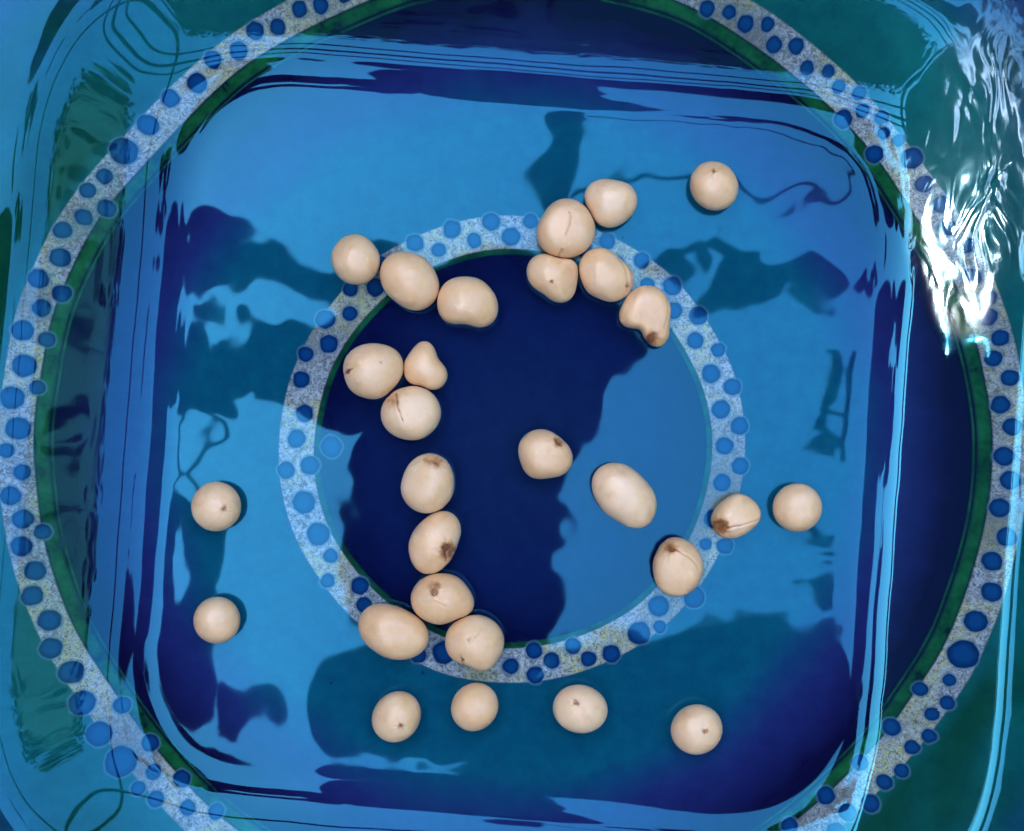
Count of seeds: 28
